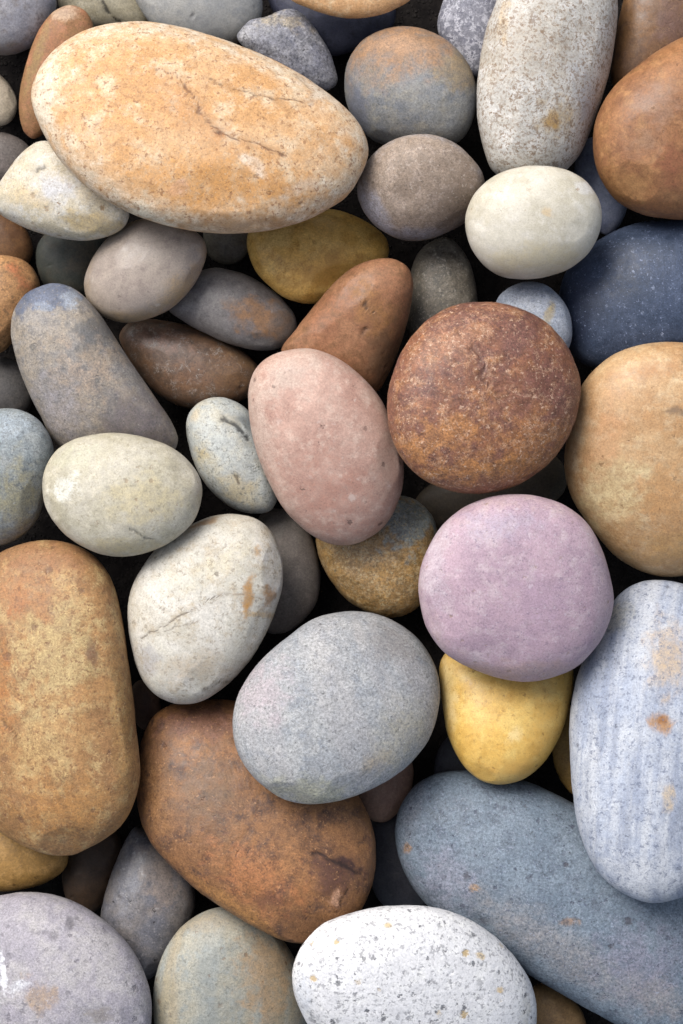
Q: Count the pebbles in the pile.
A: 62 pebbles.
